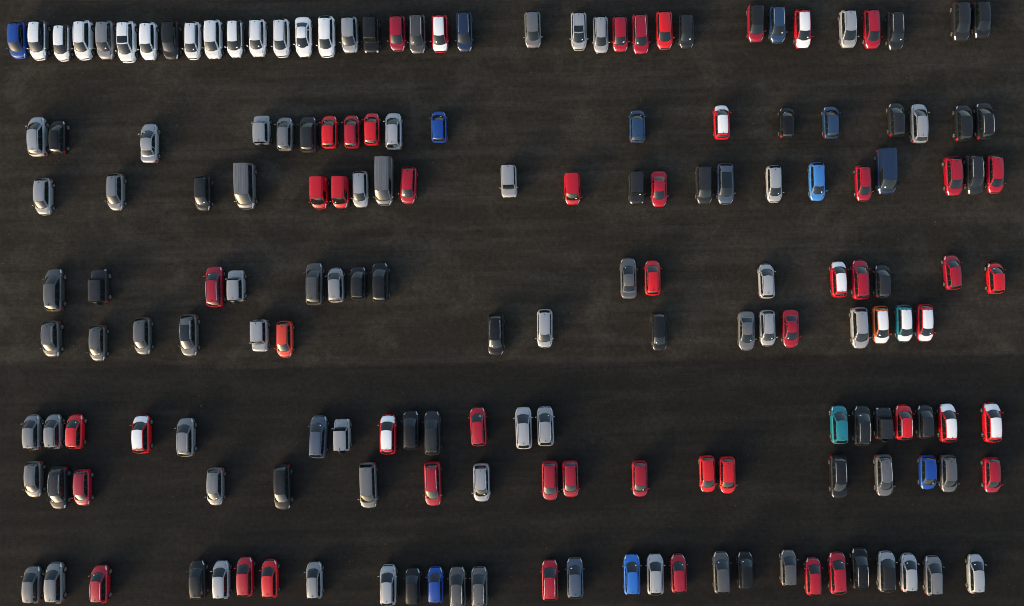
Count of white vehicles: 12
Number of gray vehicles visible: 61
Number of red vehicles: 51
